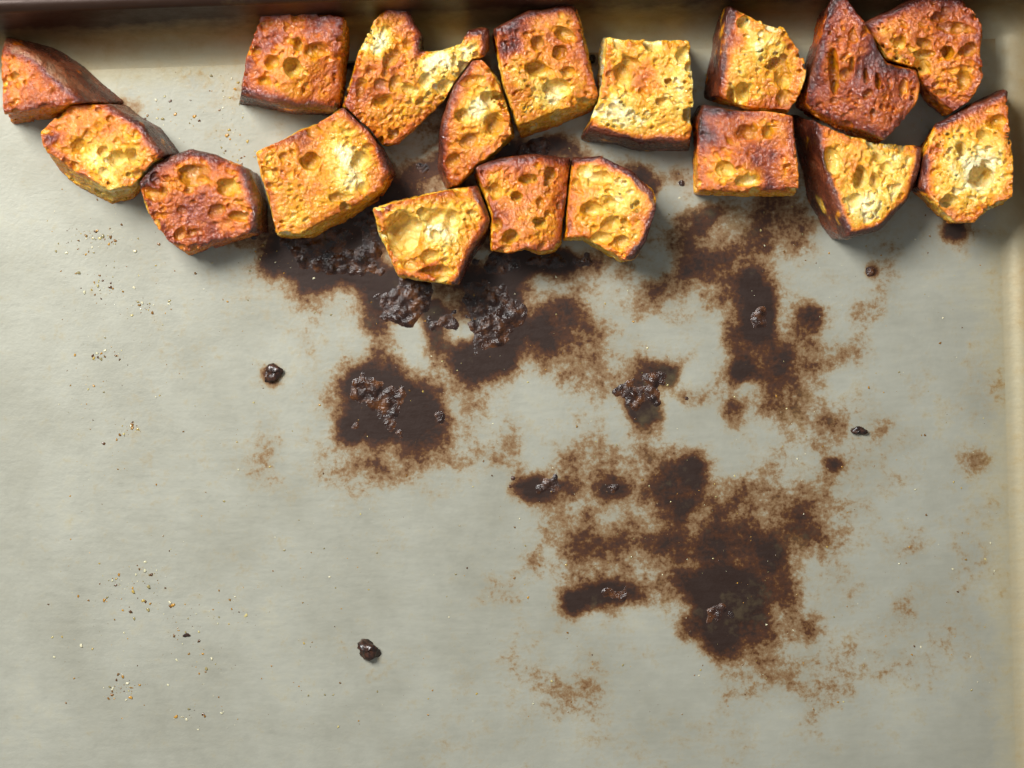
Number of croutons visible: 18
